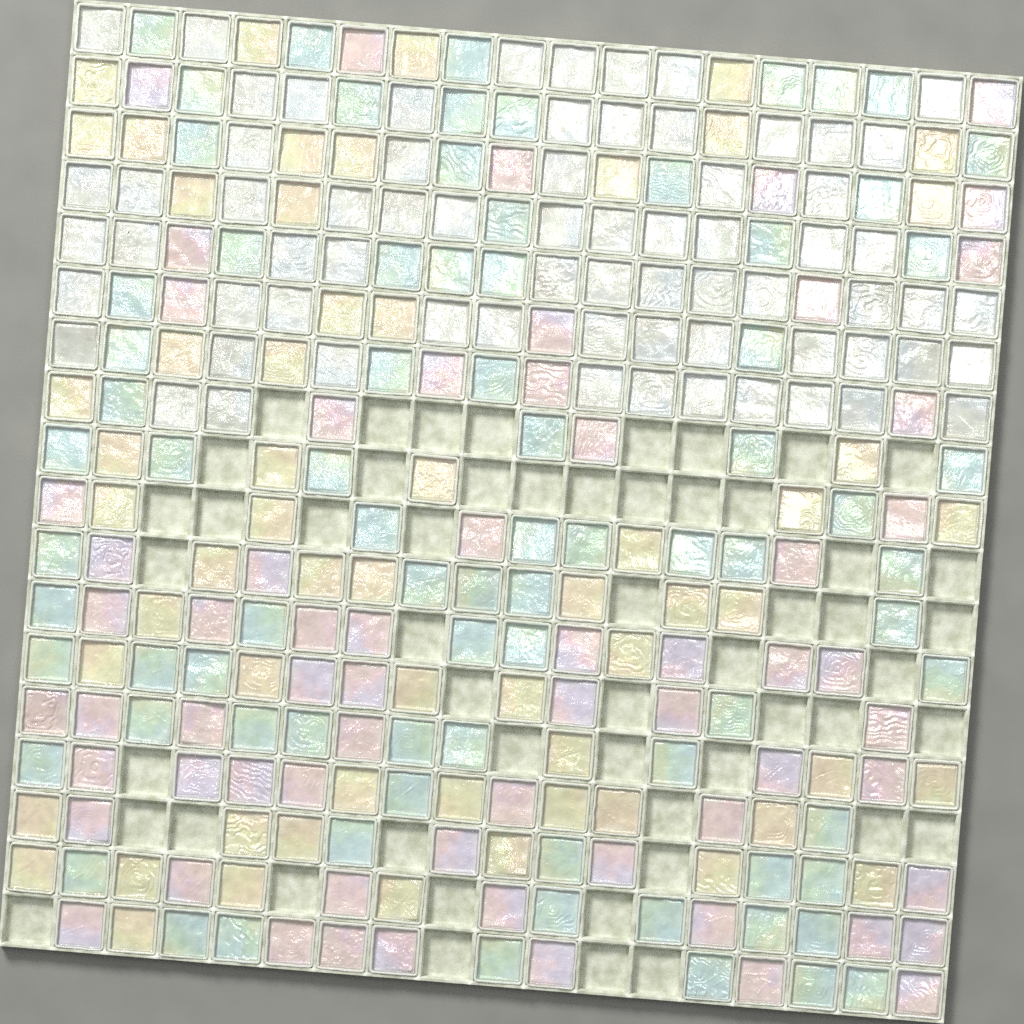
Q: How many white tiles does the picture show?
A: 69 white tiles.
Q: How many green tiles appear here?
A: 79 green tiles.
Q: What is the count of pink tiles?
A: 64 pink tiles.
